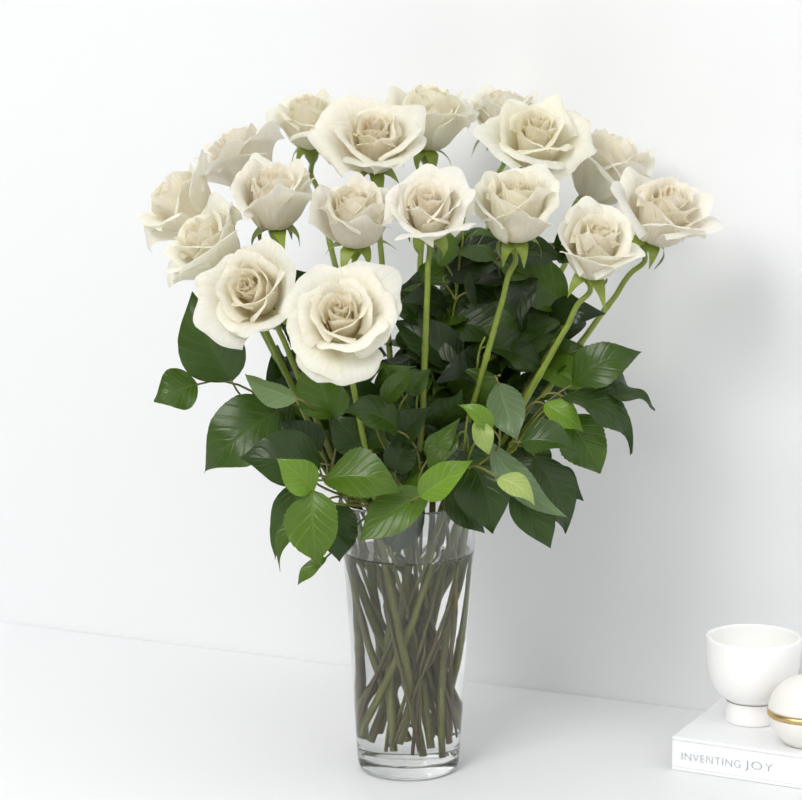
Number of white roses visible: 17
